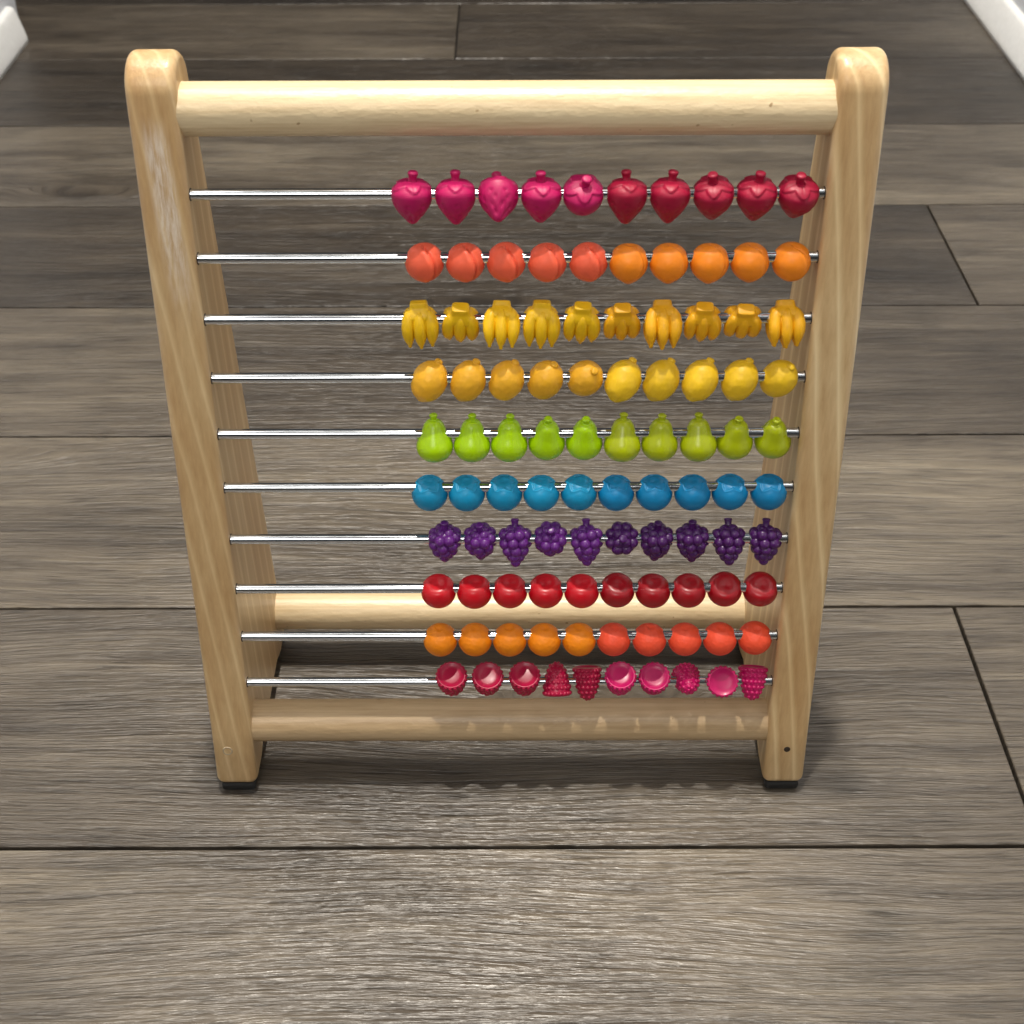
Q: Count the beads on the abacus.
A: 100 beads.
